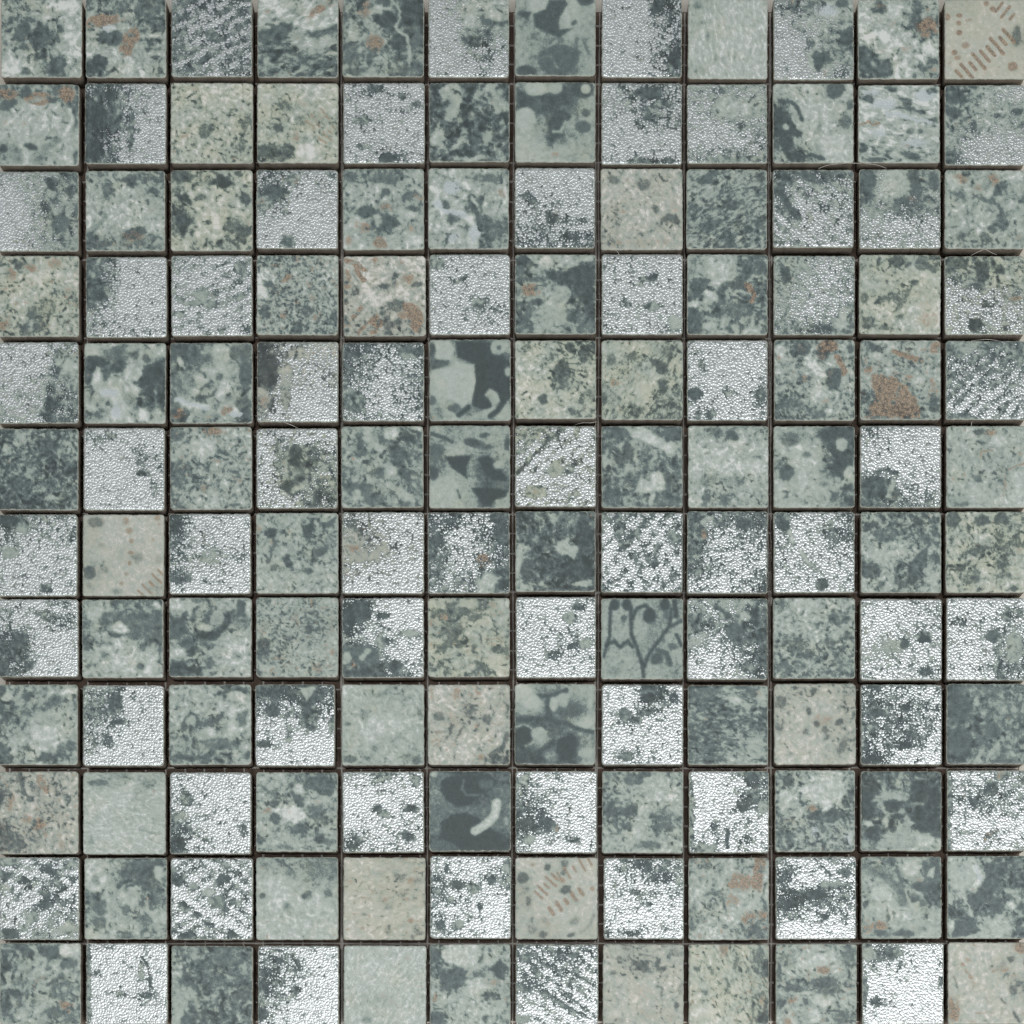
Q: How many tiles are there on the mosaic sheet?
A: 144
